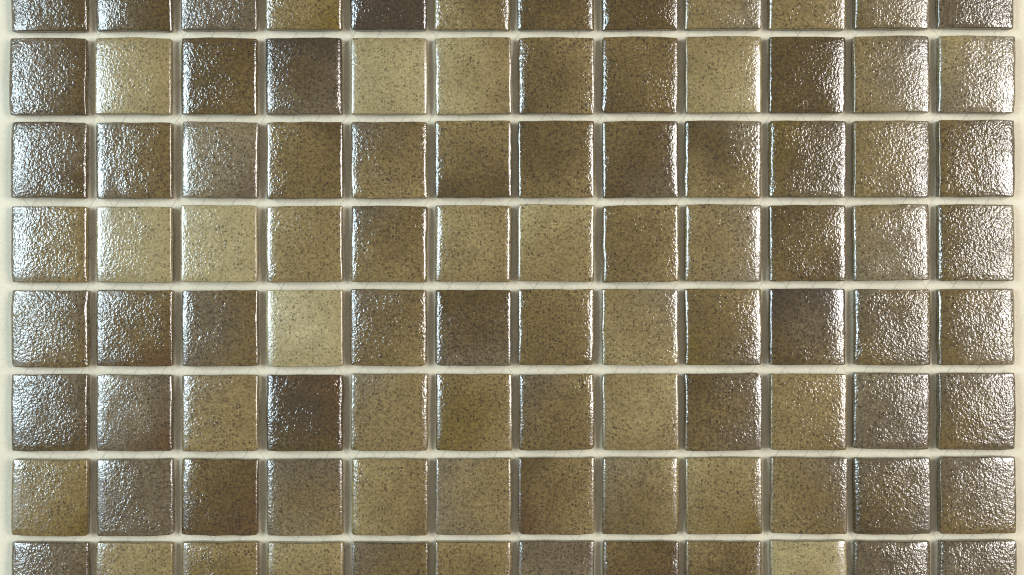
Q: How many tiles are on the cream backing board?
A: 96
